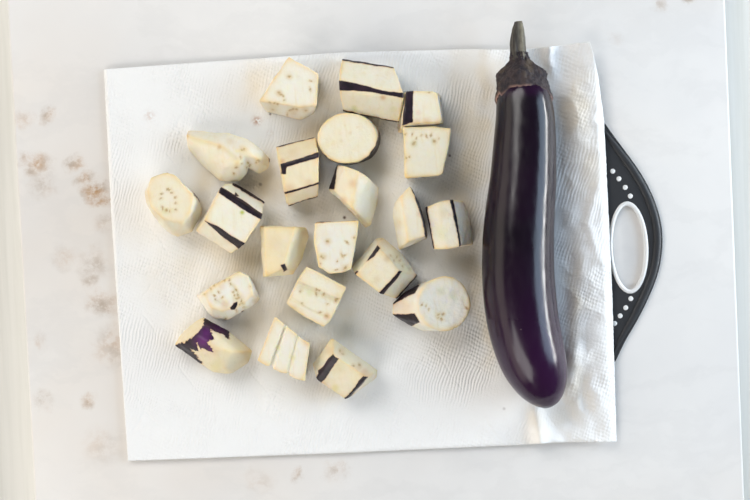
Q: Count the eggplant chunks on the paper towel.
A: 21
